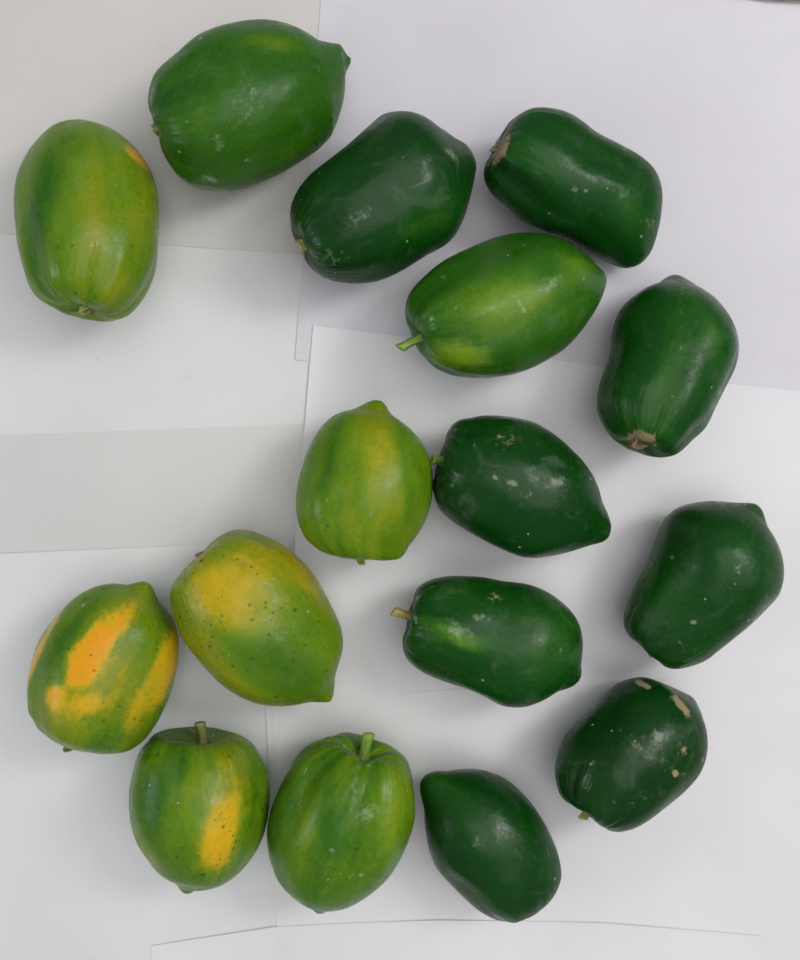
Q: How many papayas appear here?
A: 16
